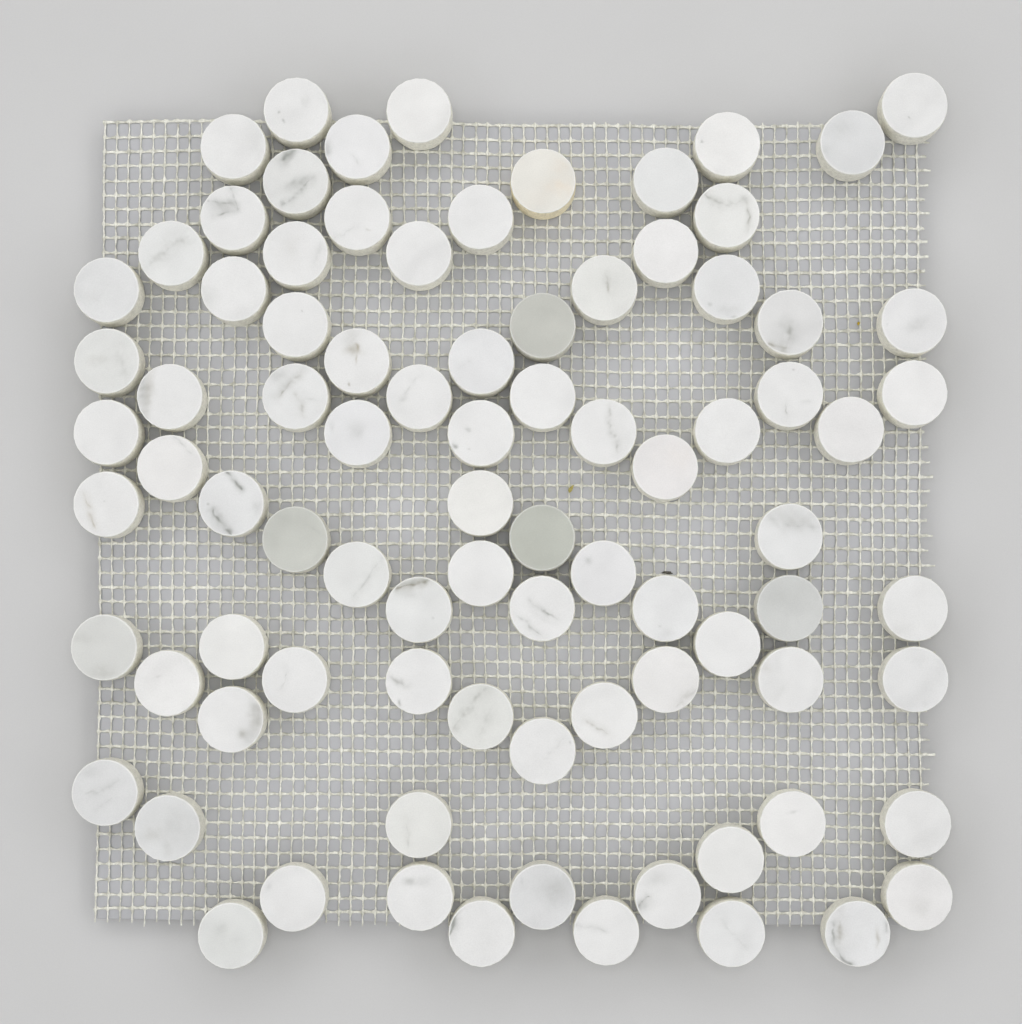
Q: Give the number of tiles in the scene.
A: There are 86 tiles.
